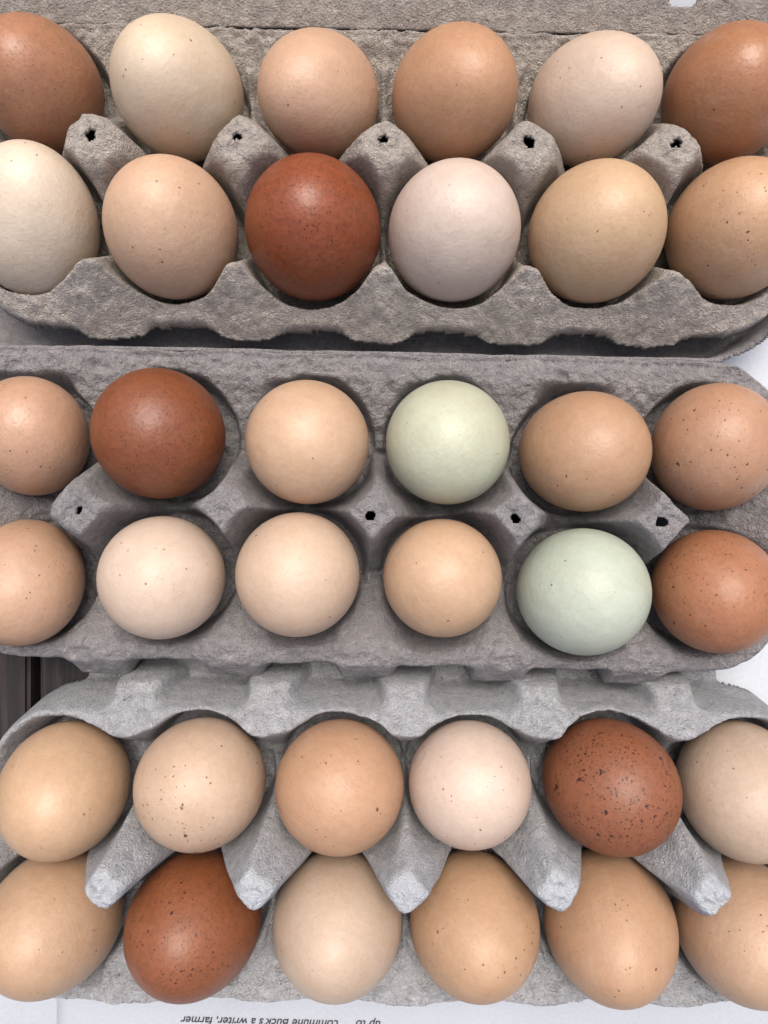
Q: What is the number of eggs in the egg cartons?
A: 36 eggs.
